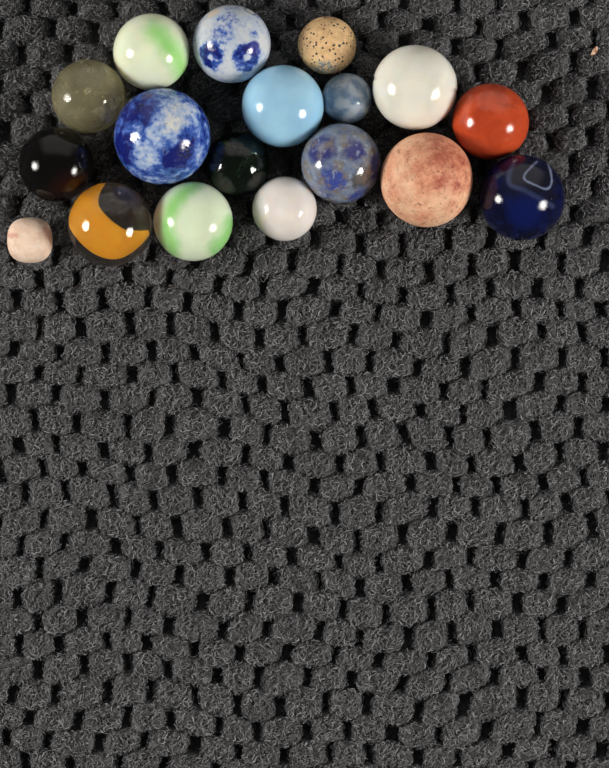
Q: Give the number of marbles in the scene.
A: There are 18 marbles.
